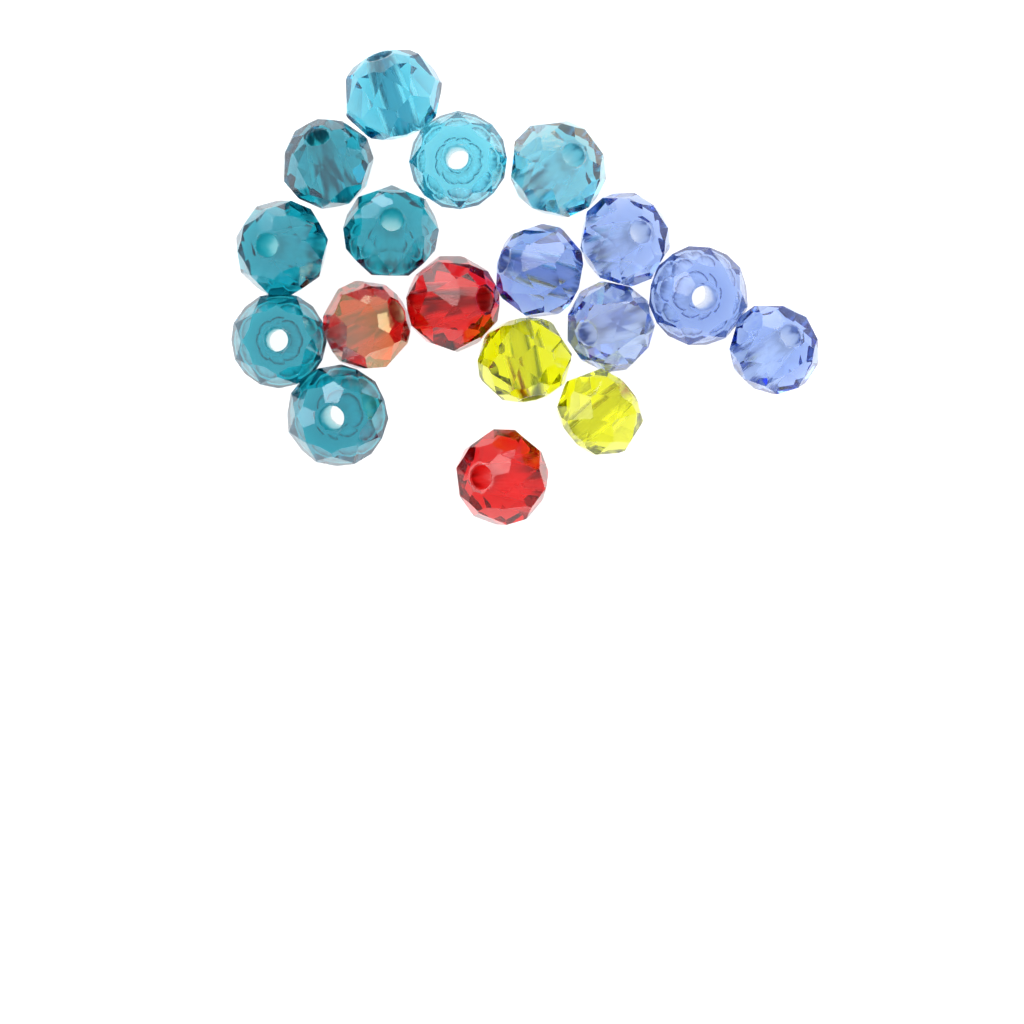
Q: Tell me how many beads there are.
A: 18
